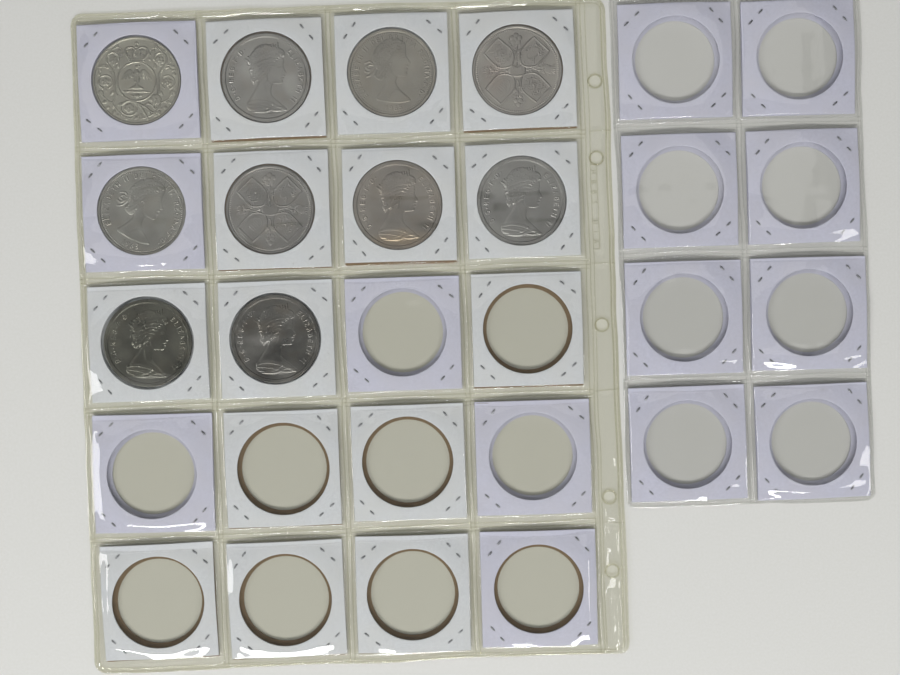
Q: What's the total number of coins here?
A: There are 10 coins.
